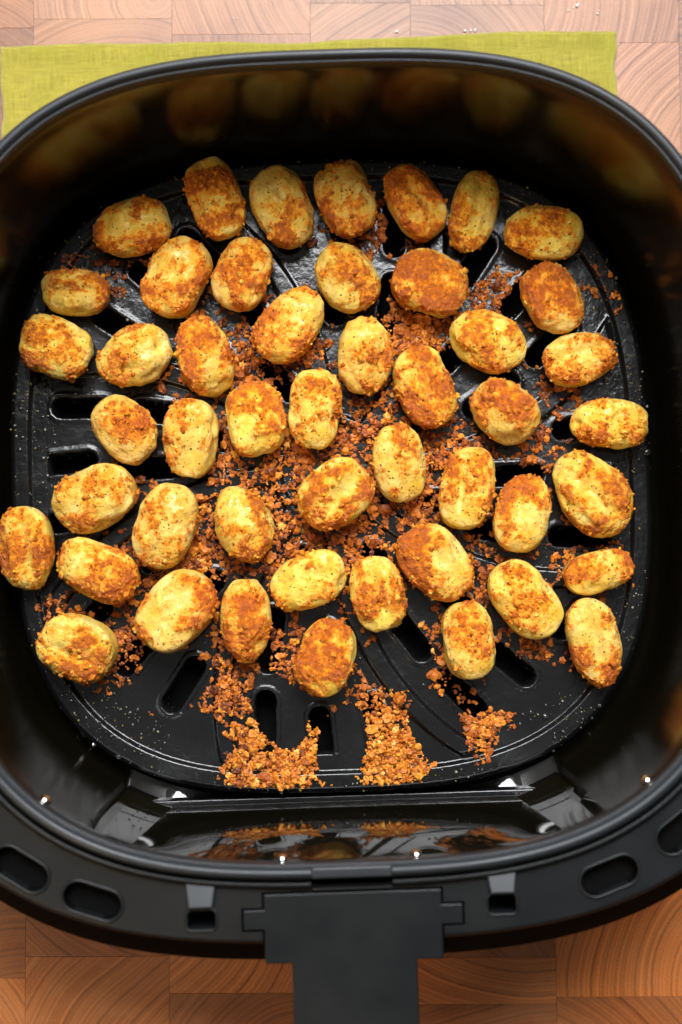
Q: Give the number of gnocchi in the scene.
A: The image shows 48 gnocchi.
